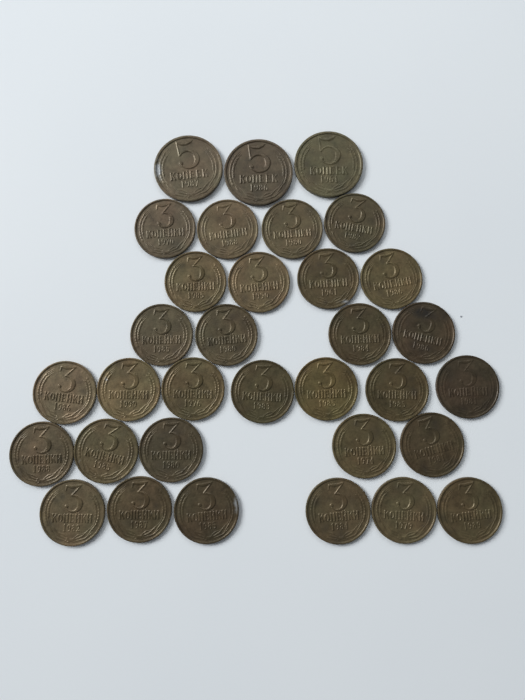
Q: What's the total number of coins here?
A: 33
